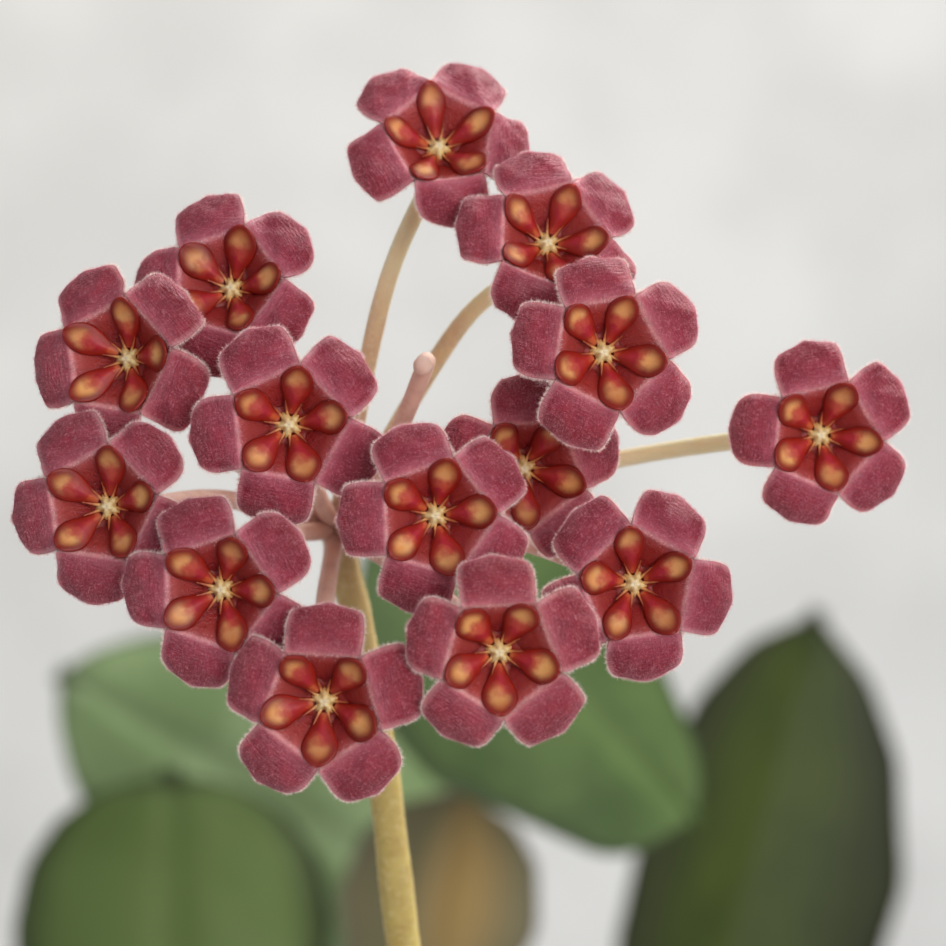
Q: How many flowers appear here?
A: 14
